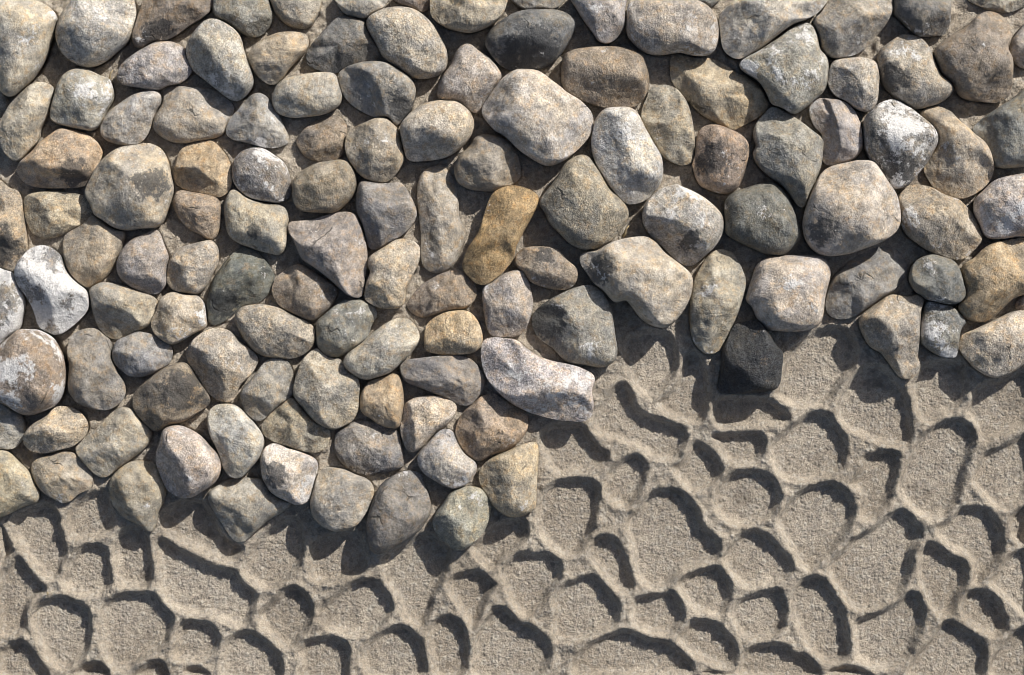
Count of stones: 128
